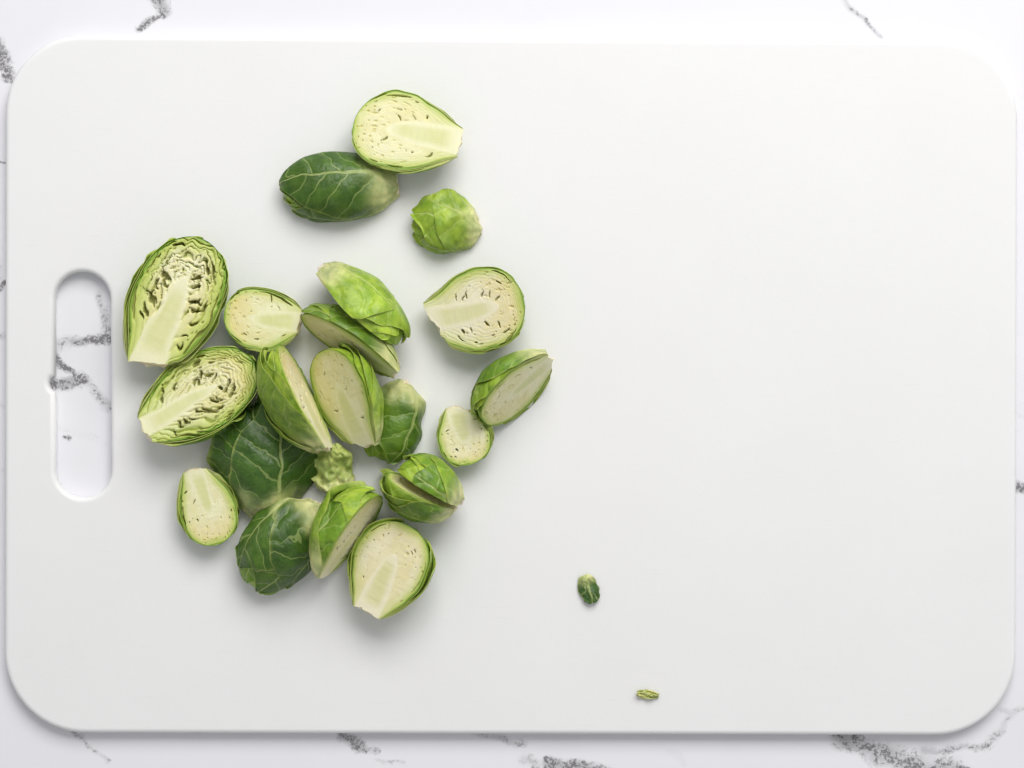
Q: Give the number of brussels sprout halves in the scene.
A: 21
